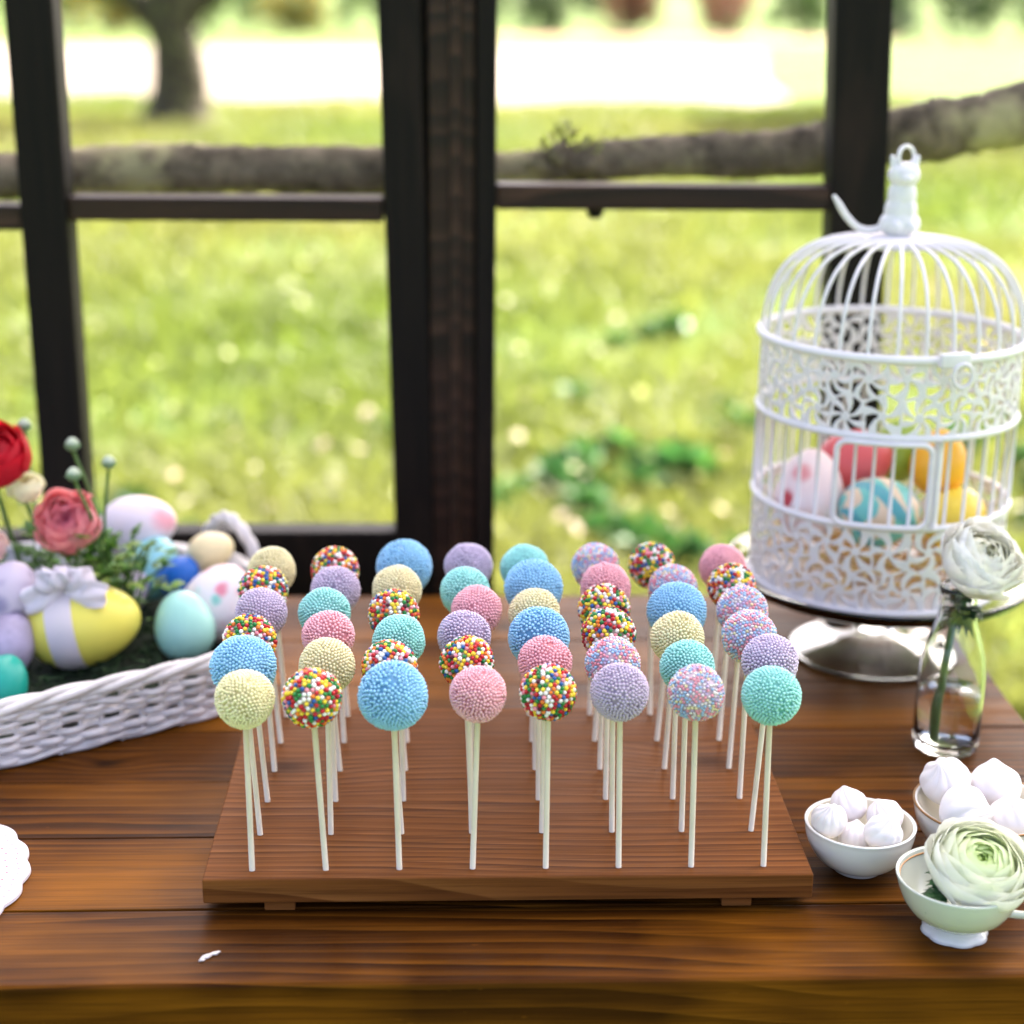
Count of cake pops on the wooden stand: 48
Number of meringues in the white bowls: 9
